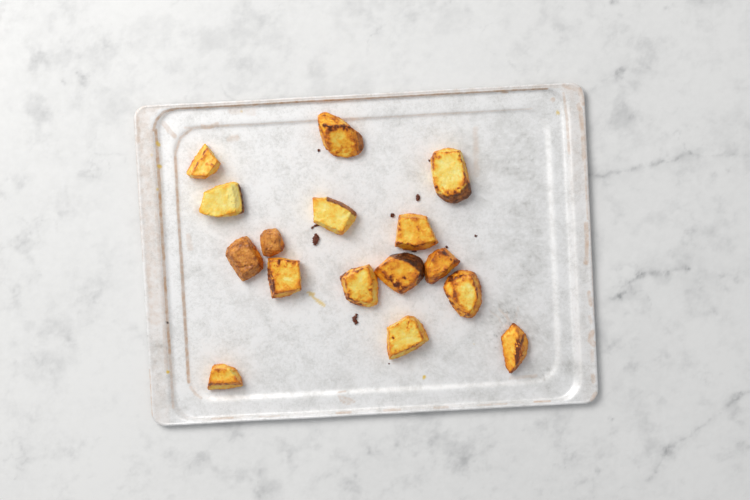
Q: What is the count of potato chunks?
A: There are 16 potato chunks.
